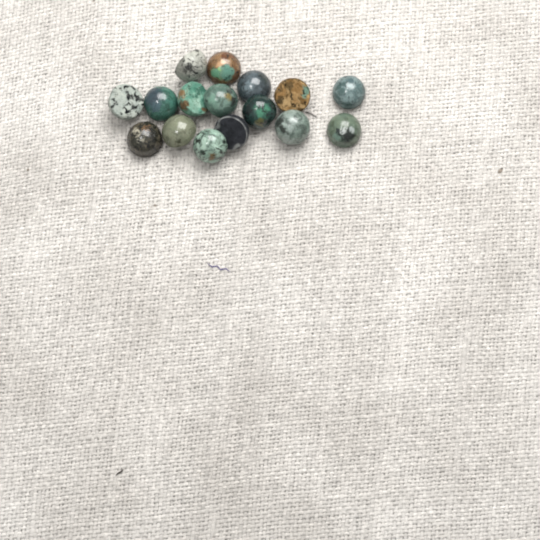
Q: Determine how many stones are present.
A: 16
